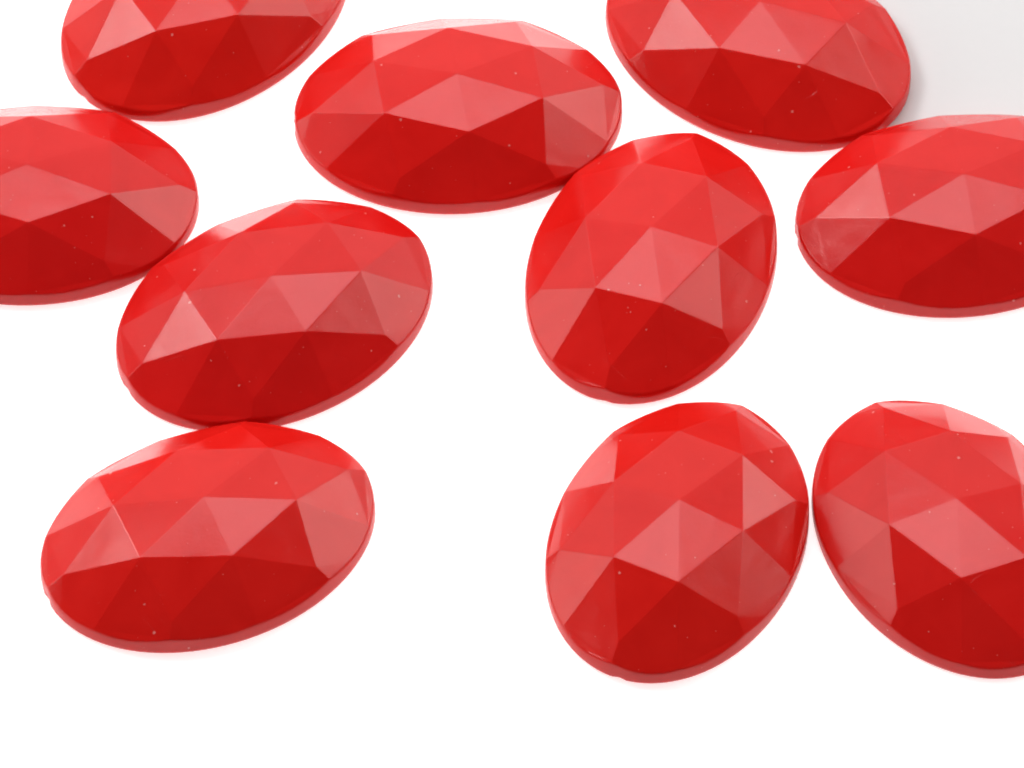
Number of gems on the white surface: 10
